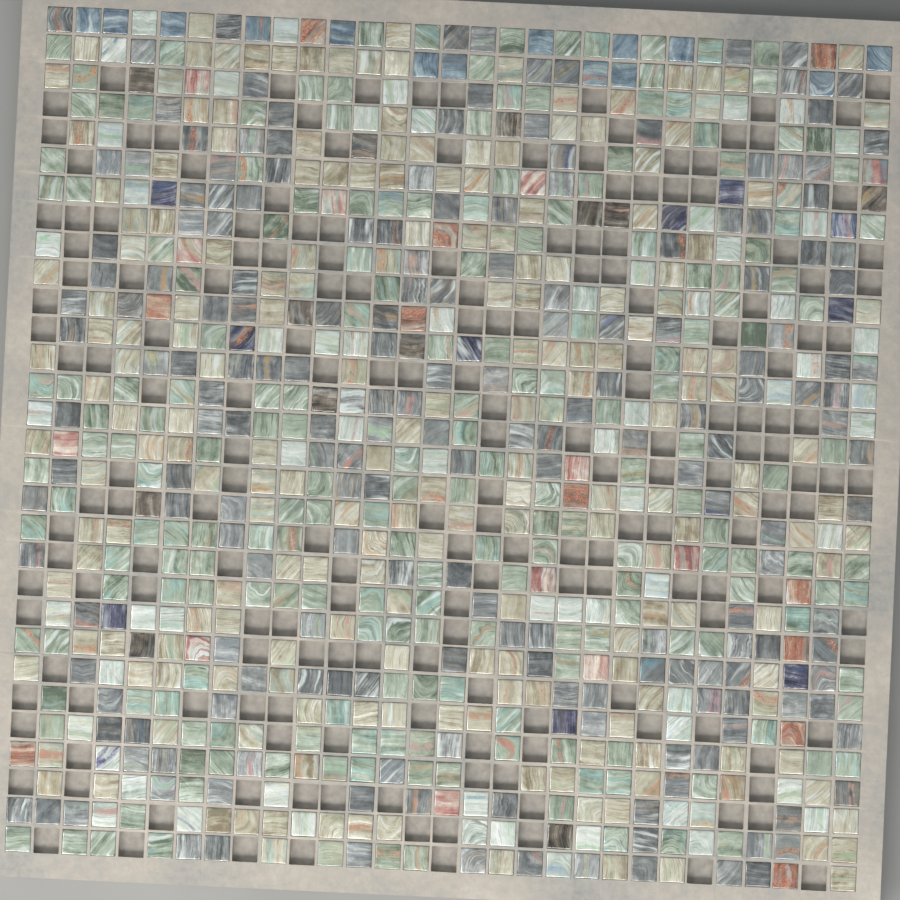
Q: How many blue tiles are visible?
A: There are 14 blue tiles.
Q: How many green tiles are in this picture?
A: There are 200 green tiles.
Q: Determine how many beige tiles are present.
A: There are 200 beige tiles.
